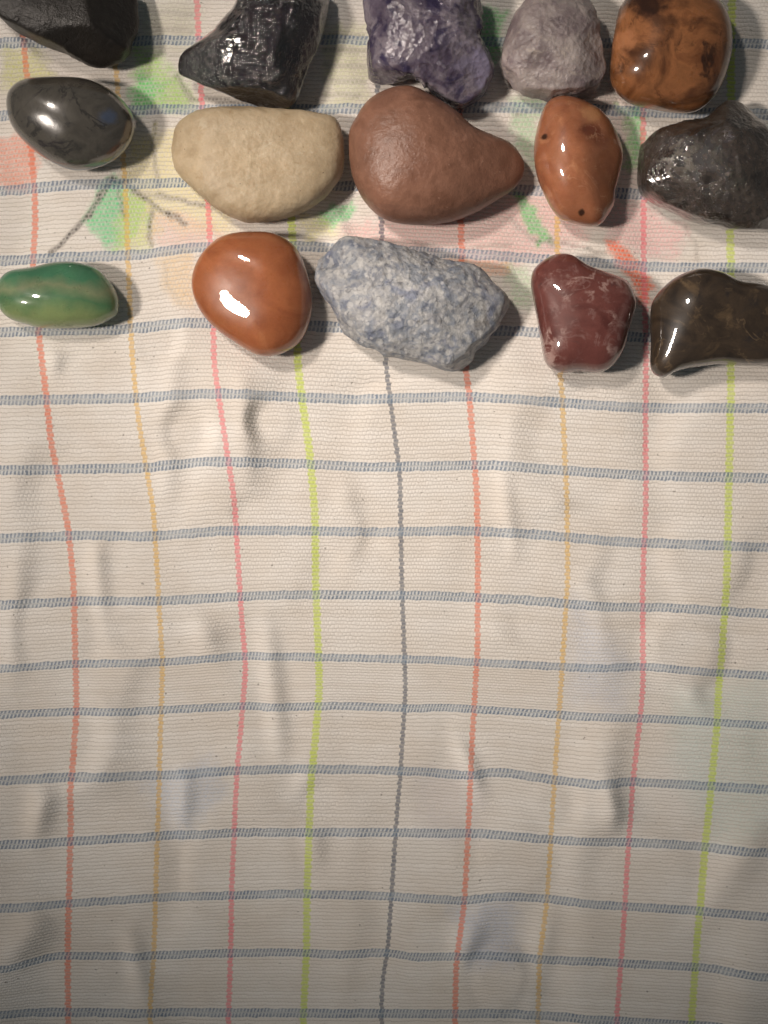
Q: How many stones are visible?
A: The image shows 15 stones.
